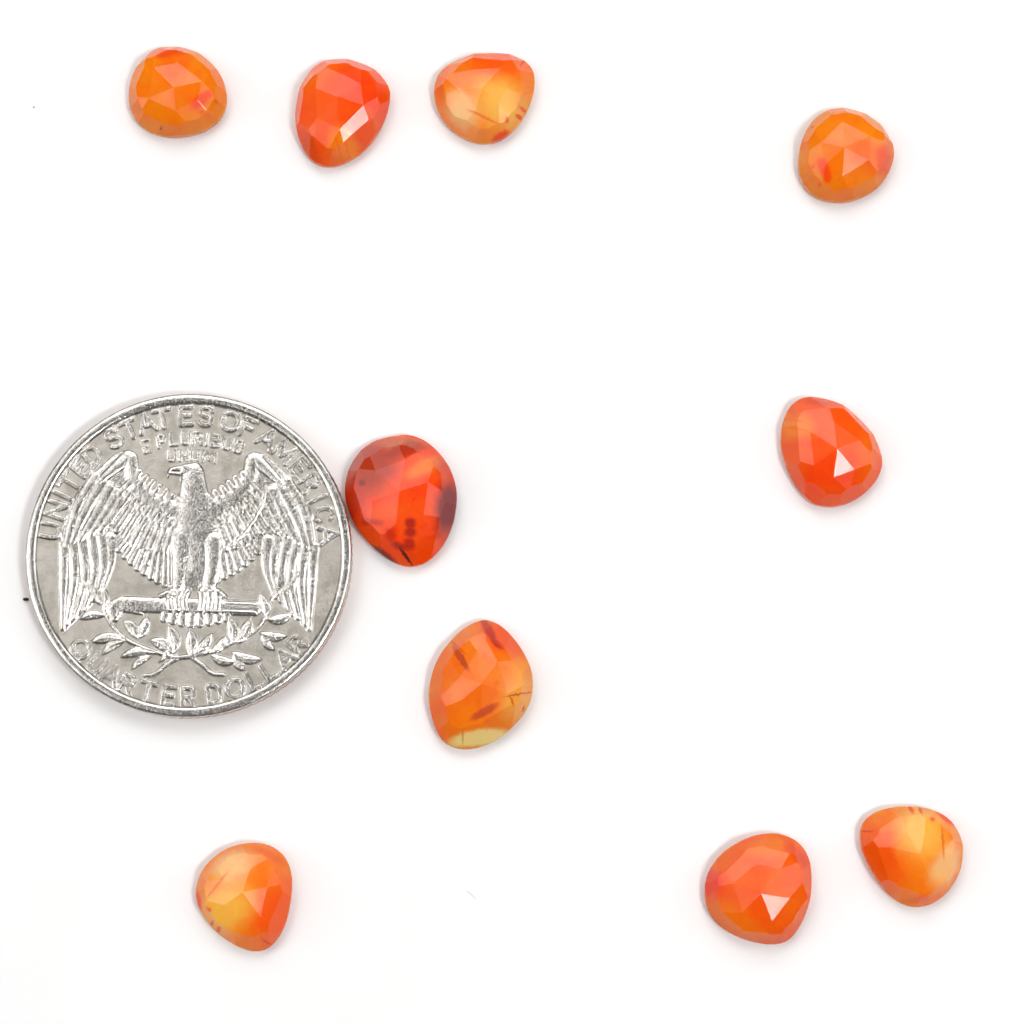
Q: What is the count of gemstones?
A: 10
